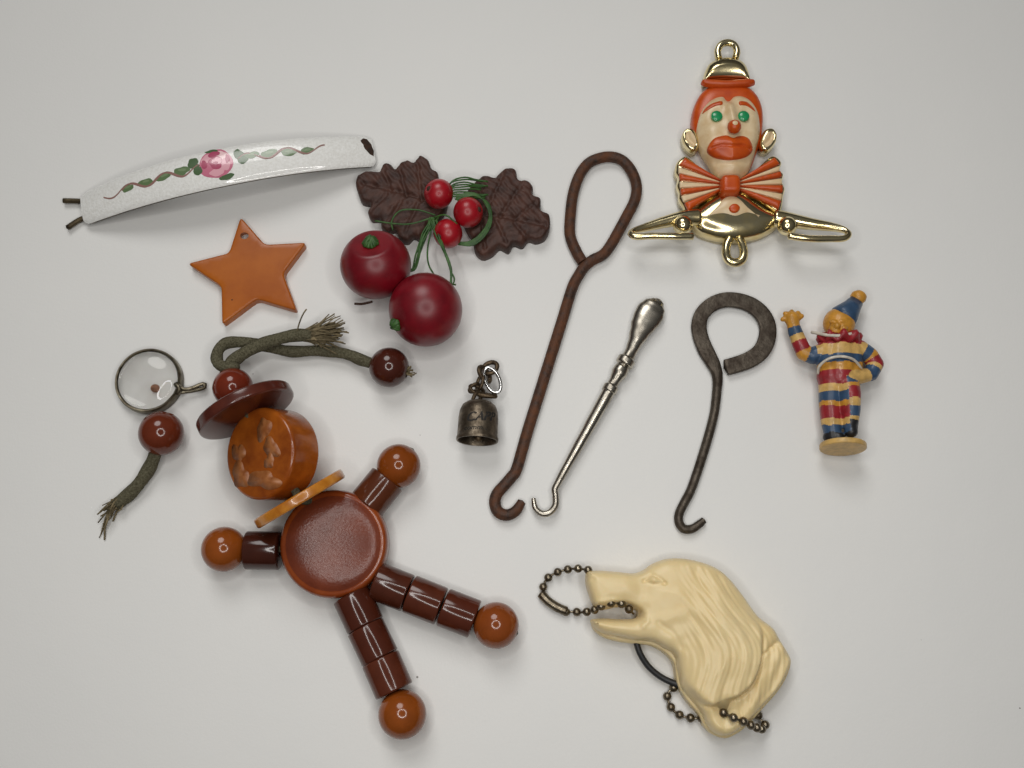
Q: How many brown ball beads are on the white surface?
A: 7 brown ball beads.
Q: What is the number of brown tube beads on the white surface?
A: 8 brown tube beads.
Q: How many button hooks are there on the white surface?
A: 3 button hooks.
